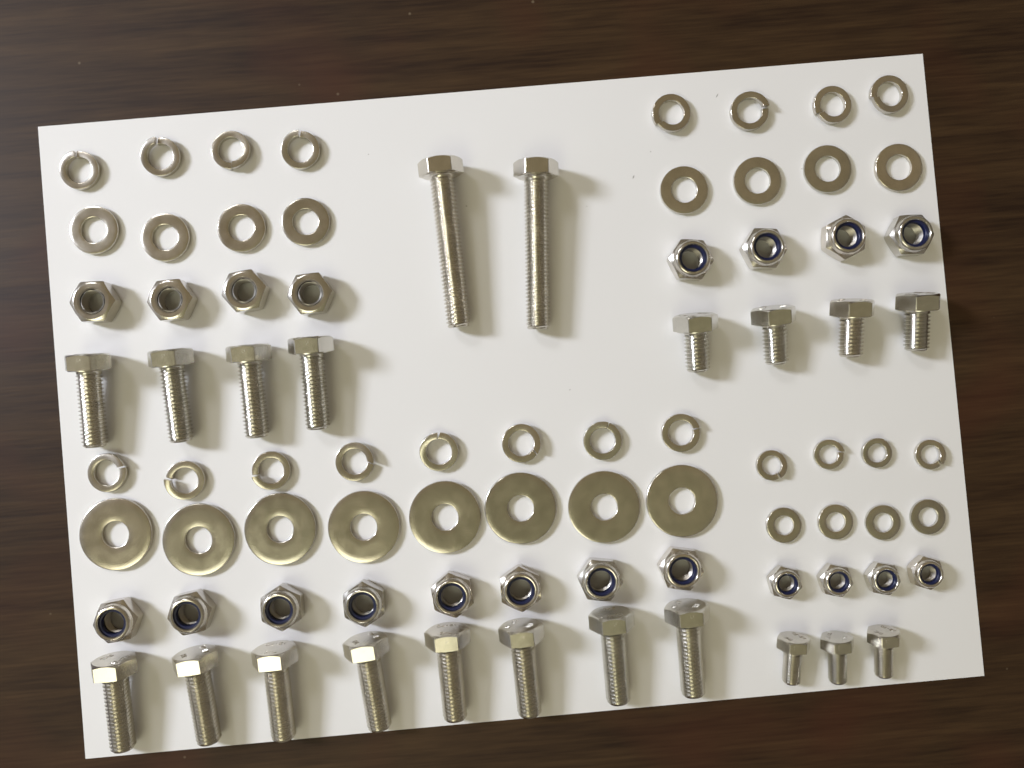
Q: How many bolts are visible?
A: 21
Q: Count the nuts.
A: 20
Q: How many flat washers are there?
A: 20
